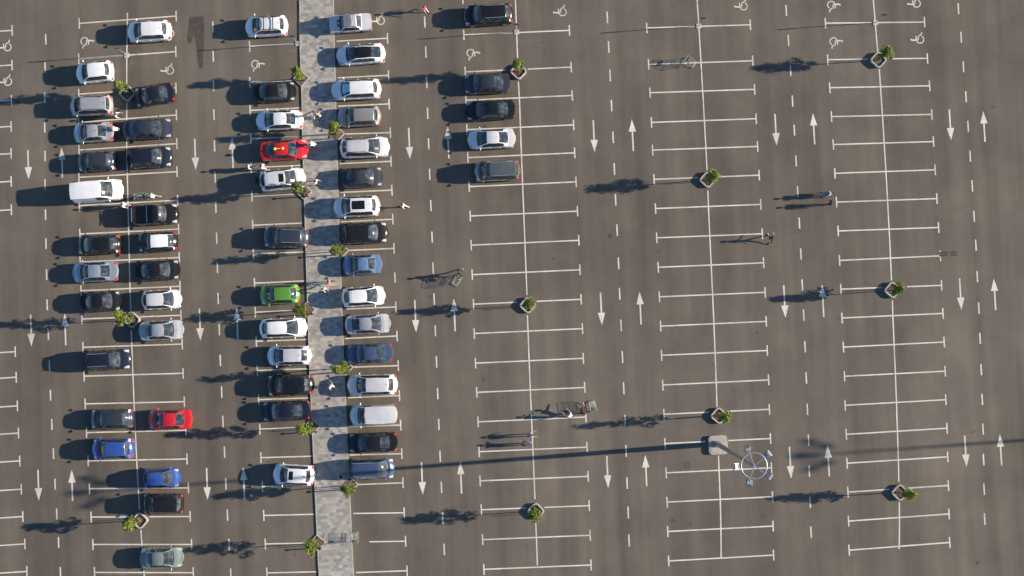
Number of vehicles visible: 57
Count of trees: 20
